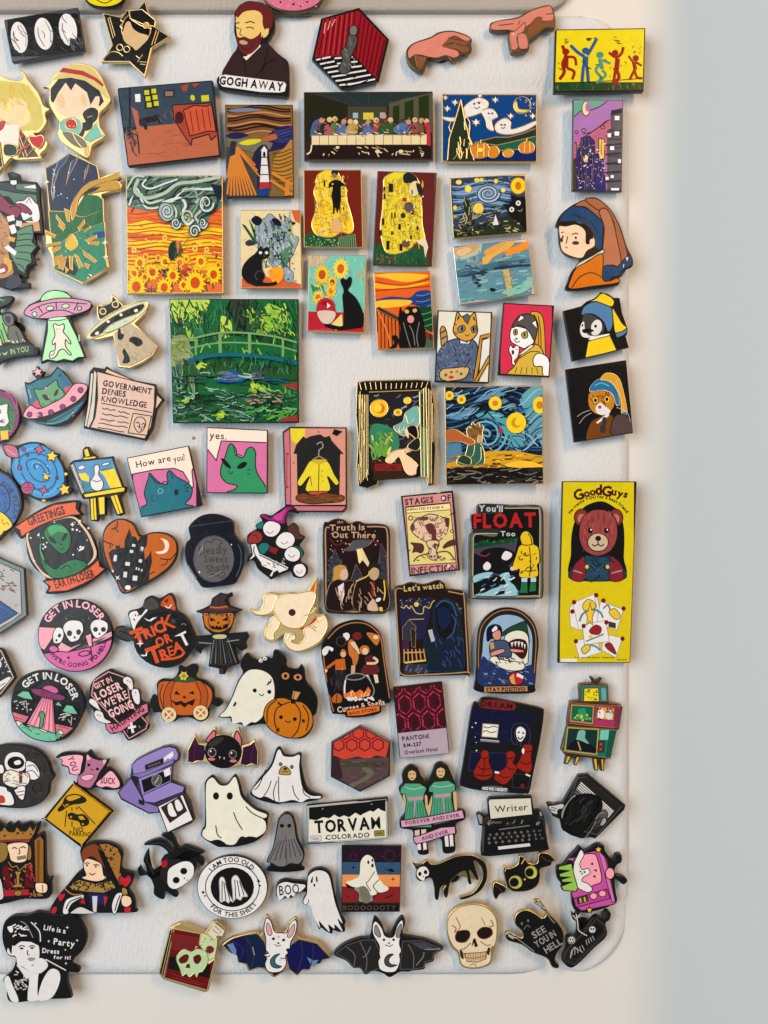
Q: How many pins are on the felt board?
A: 99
